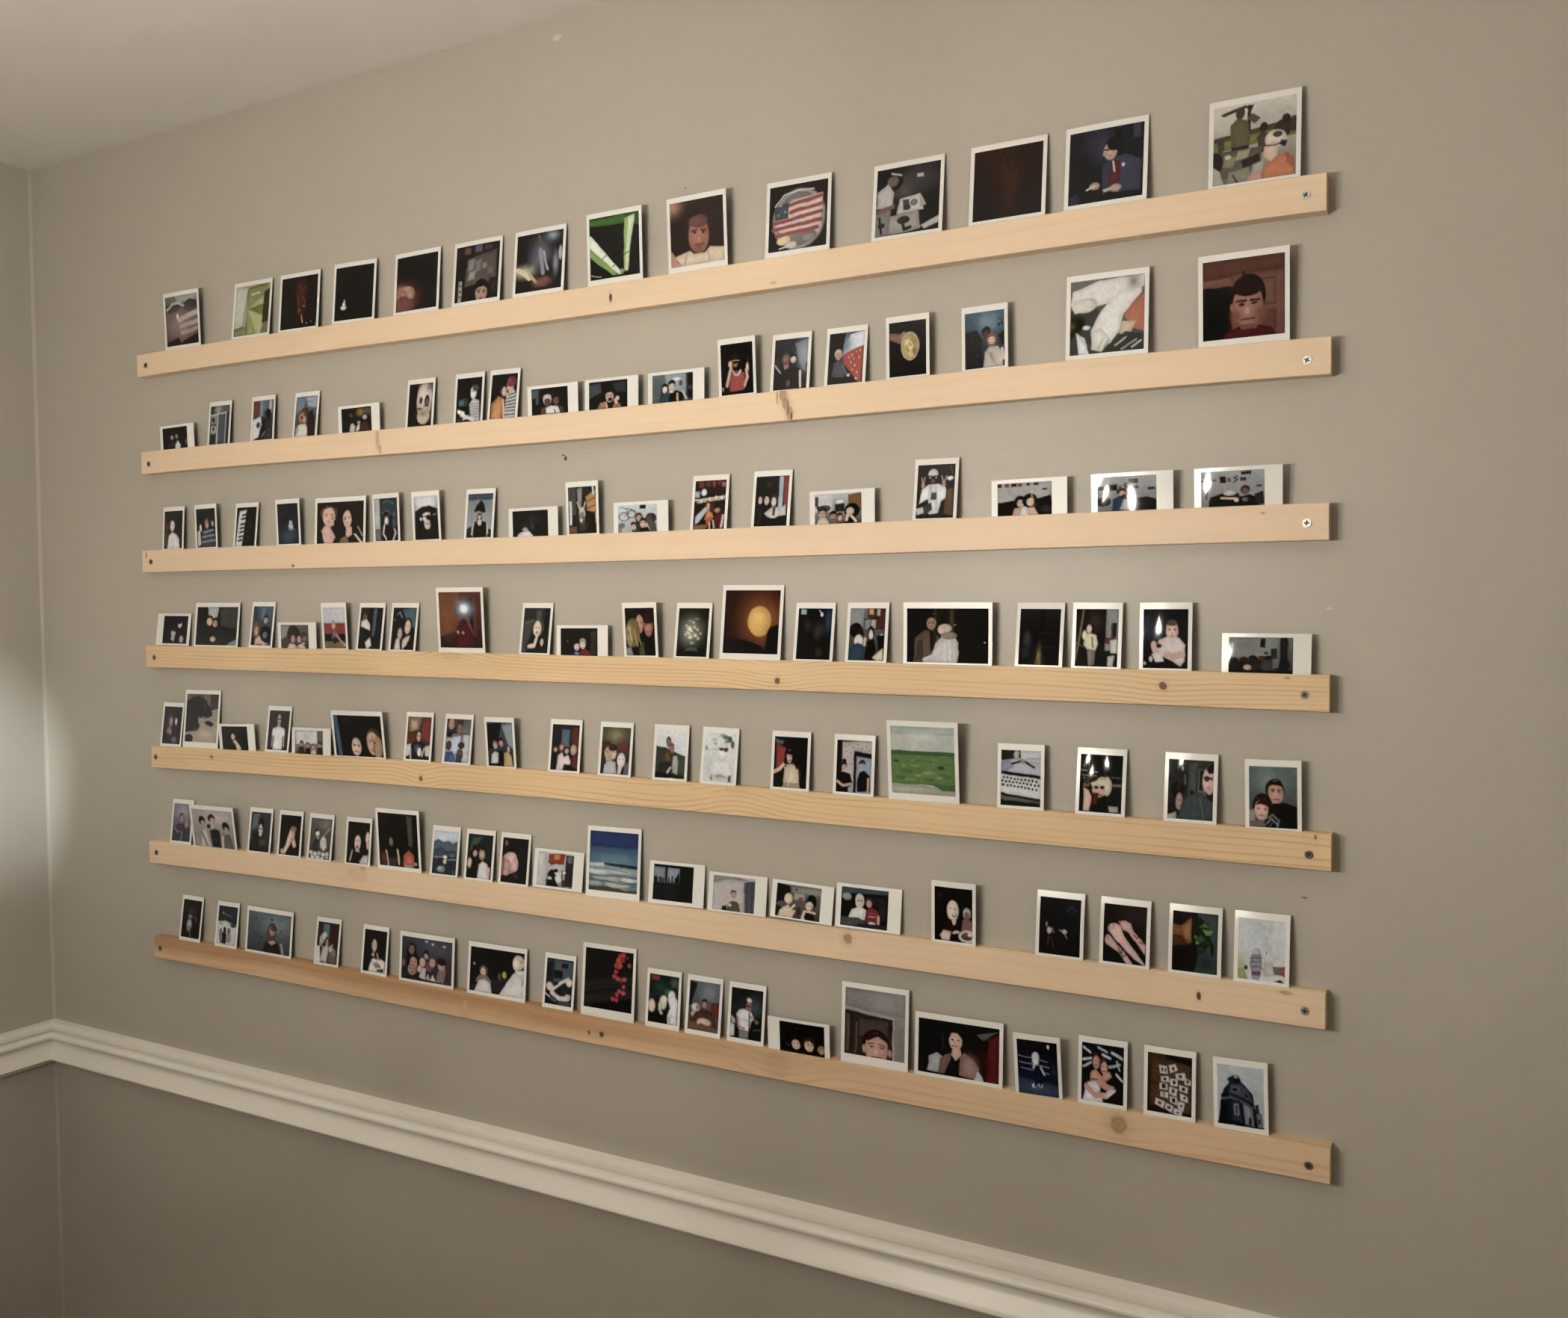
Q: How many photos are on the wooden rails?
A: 130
